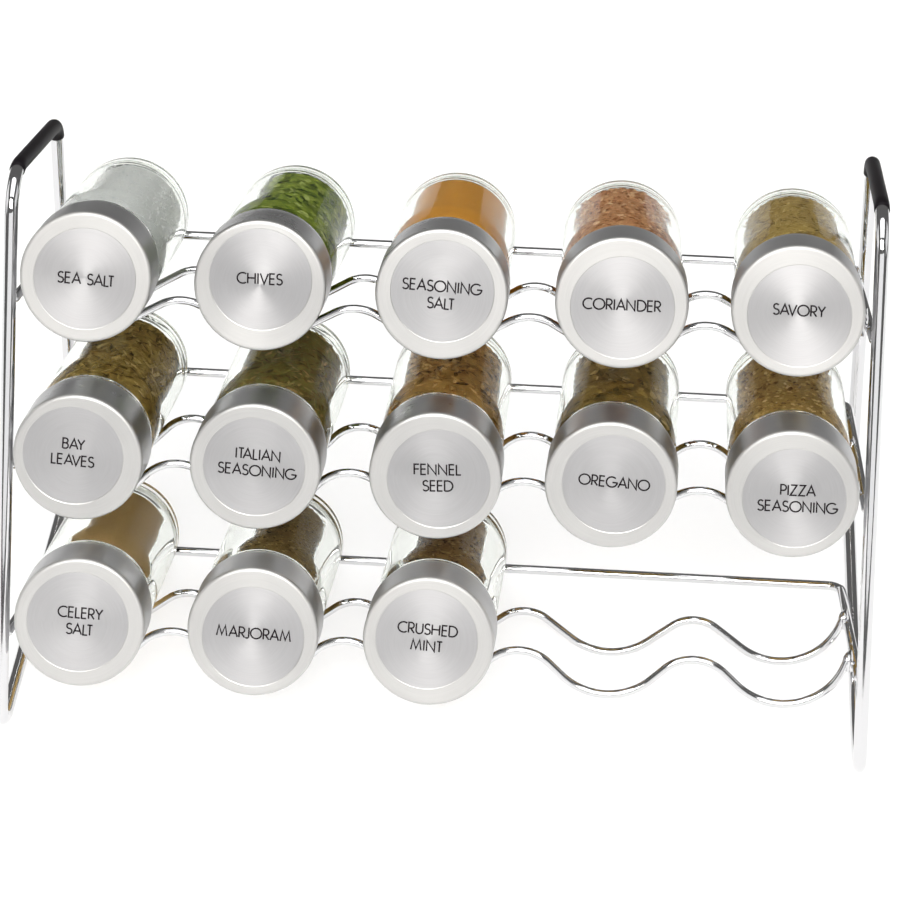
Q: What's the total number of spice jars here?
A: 13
